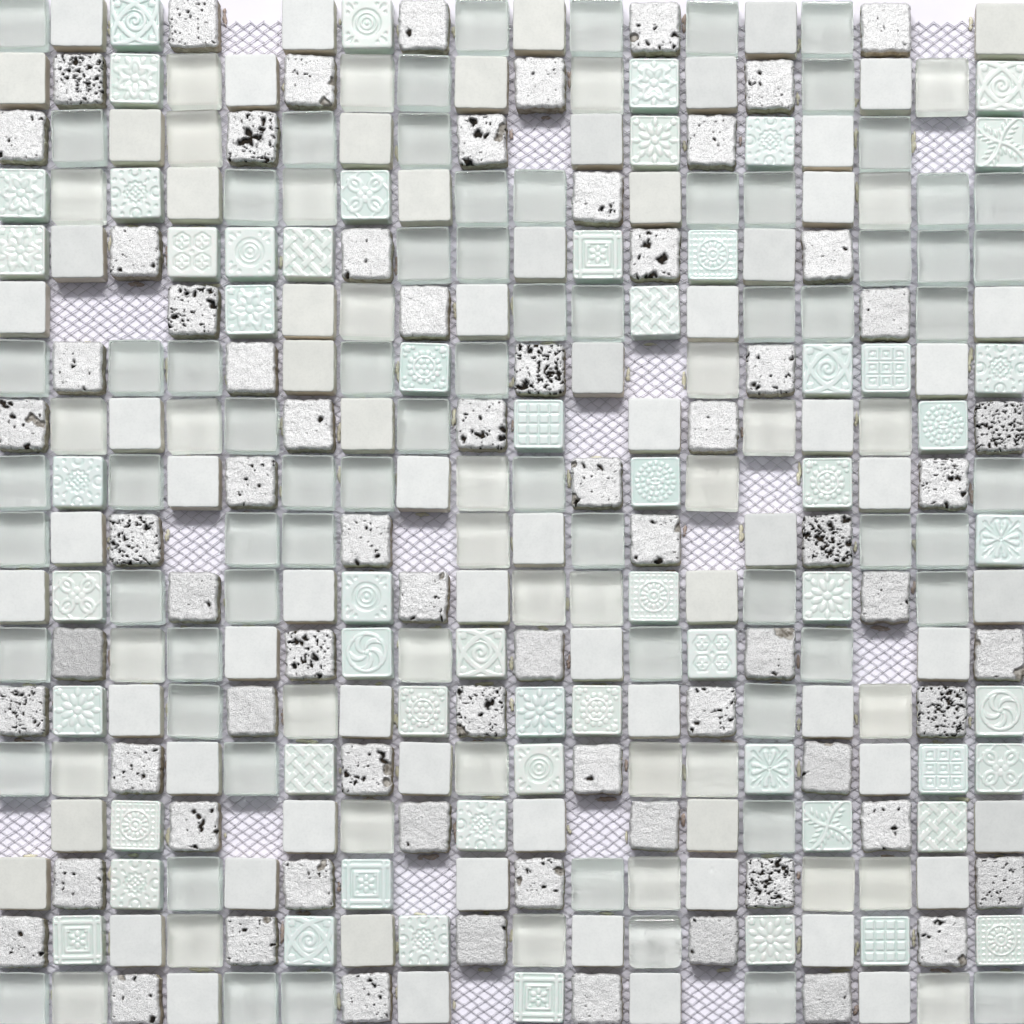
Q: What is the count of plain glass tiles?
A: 103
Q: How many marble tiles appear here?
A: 72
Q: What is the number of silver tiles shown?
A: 71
